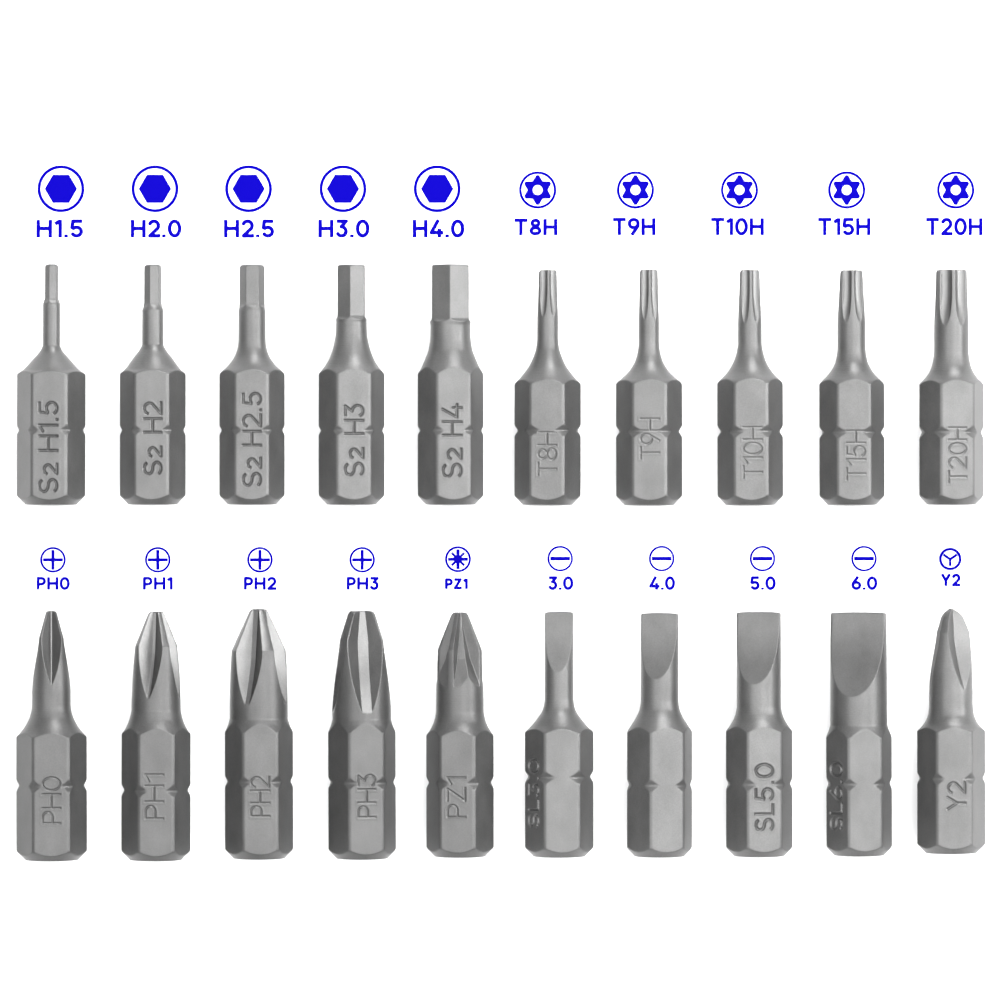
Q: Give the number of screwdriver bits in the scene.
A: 20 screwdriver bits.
